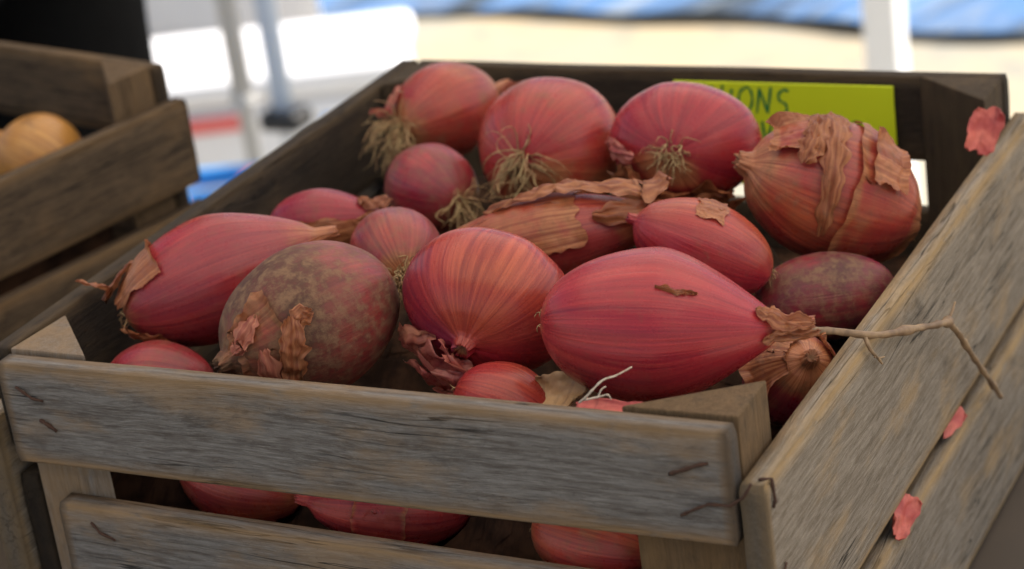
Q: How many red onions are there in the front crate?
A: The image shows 20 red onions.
